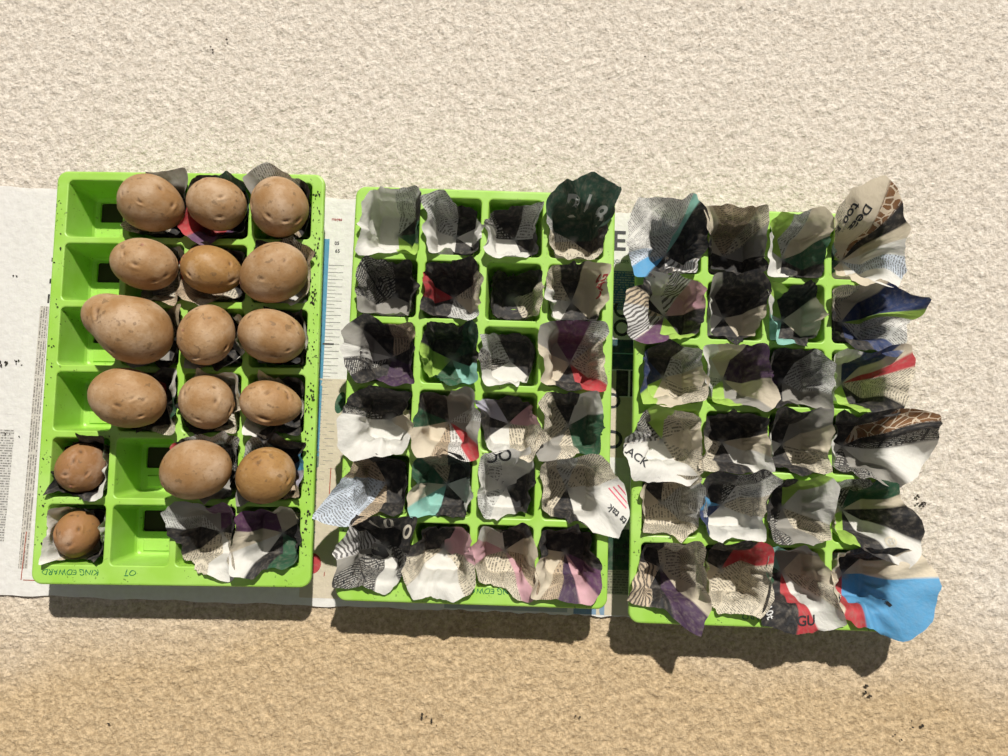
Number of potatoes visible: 16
